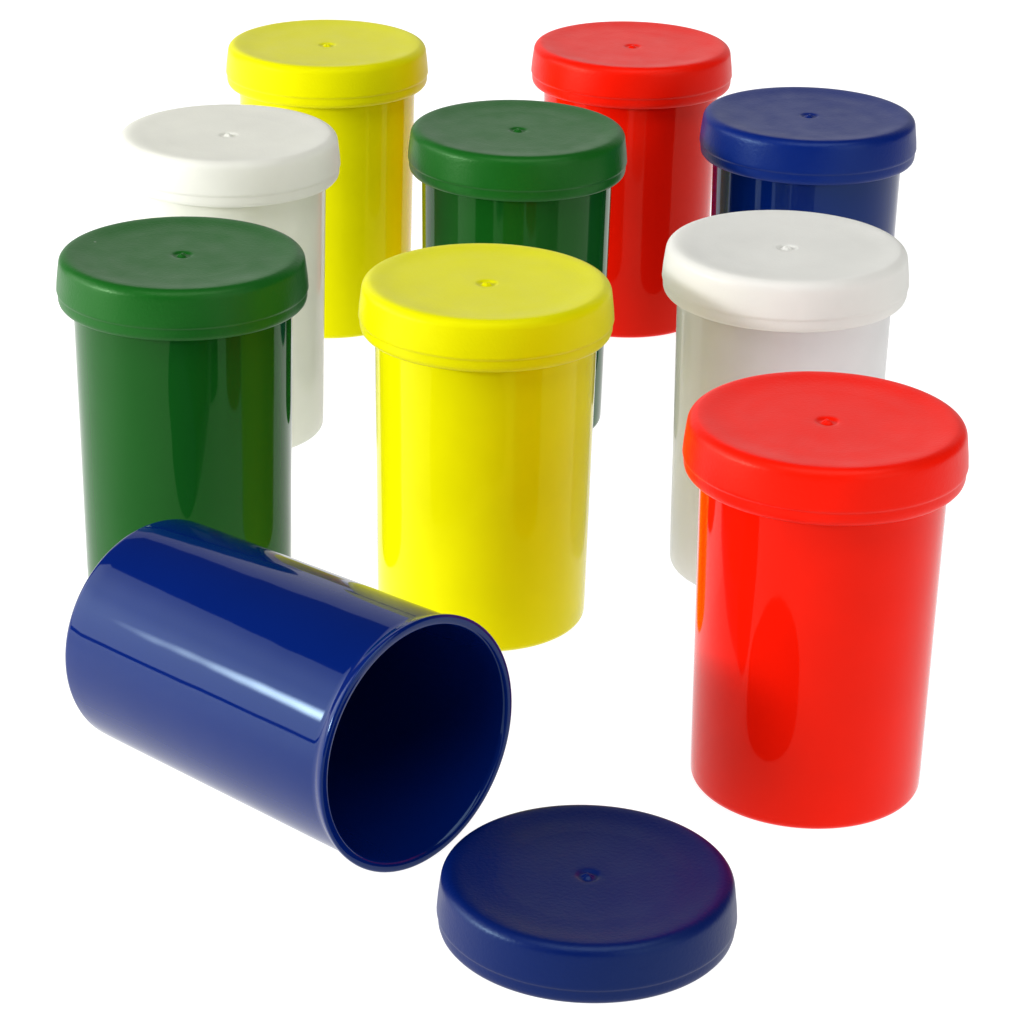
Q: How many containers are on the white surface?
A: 10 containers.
